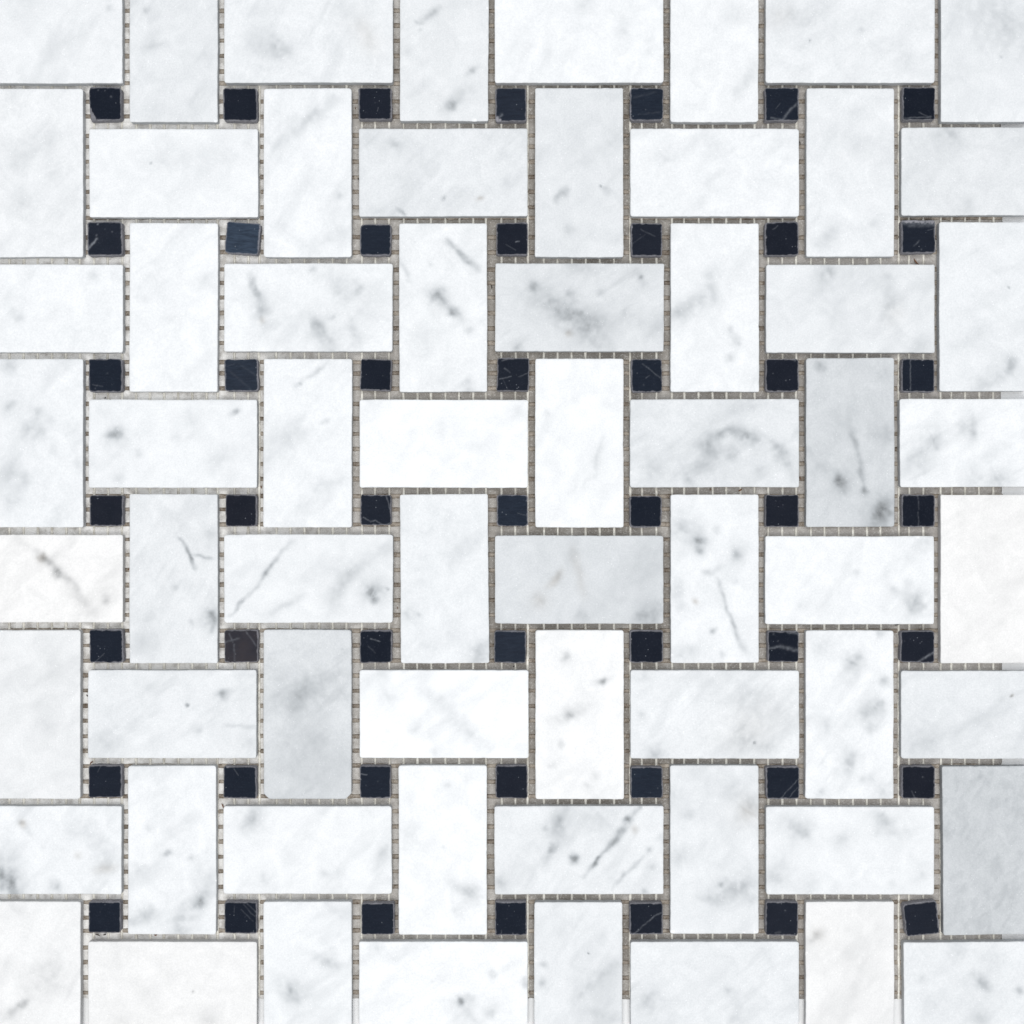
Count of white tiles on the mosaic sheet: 64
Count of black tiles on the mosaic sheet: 49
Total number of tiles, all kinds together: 113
